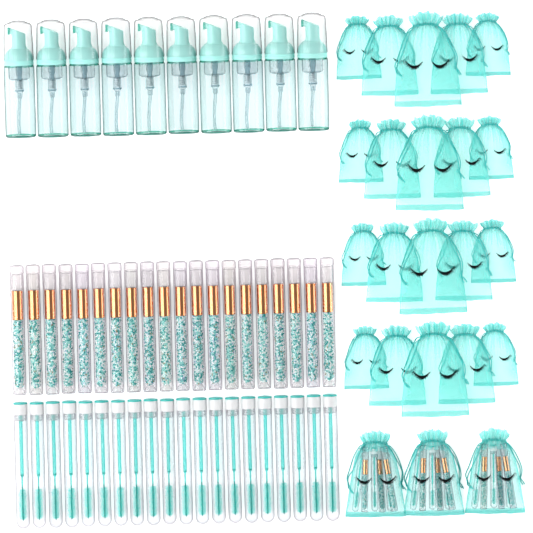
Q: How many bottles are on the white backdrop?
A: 10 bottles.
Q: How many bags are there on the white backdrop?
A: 23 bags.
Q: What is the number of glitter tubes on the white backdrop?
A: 29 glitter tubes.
